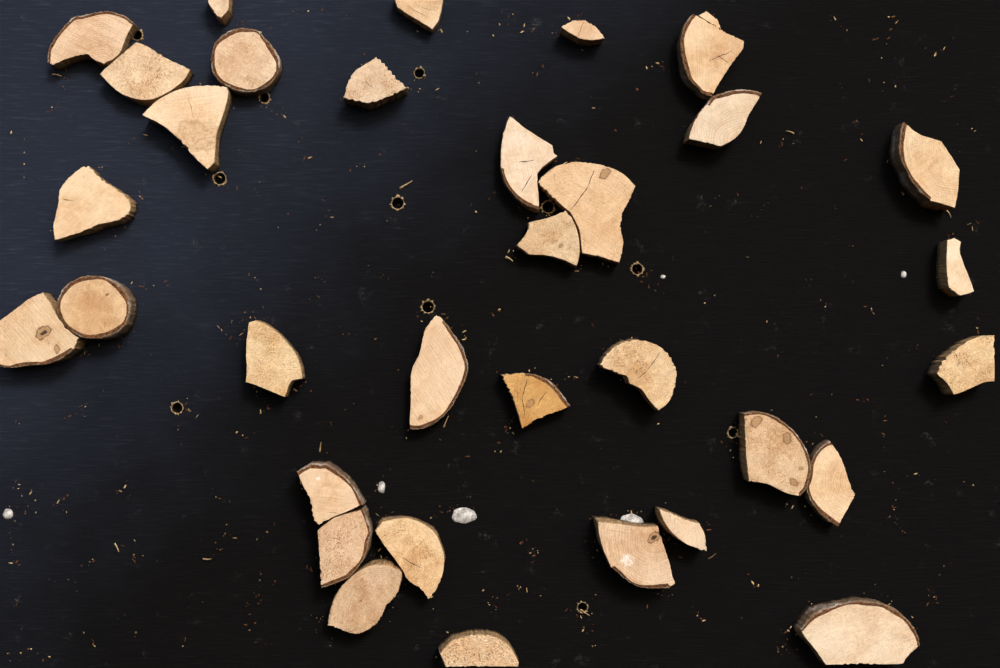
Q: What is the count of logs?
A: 34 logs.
